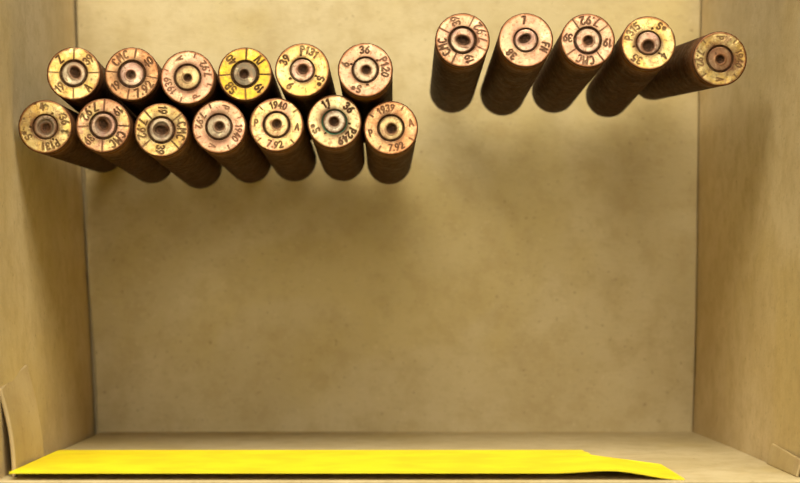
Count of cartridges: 18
